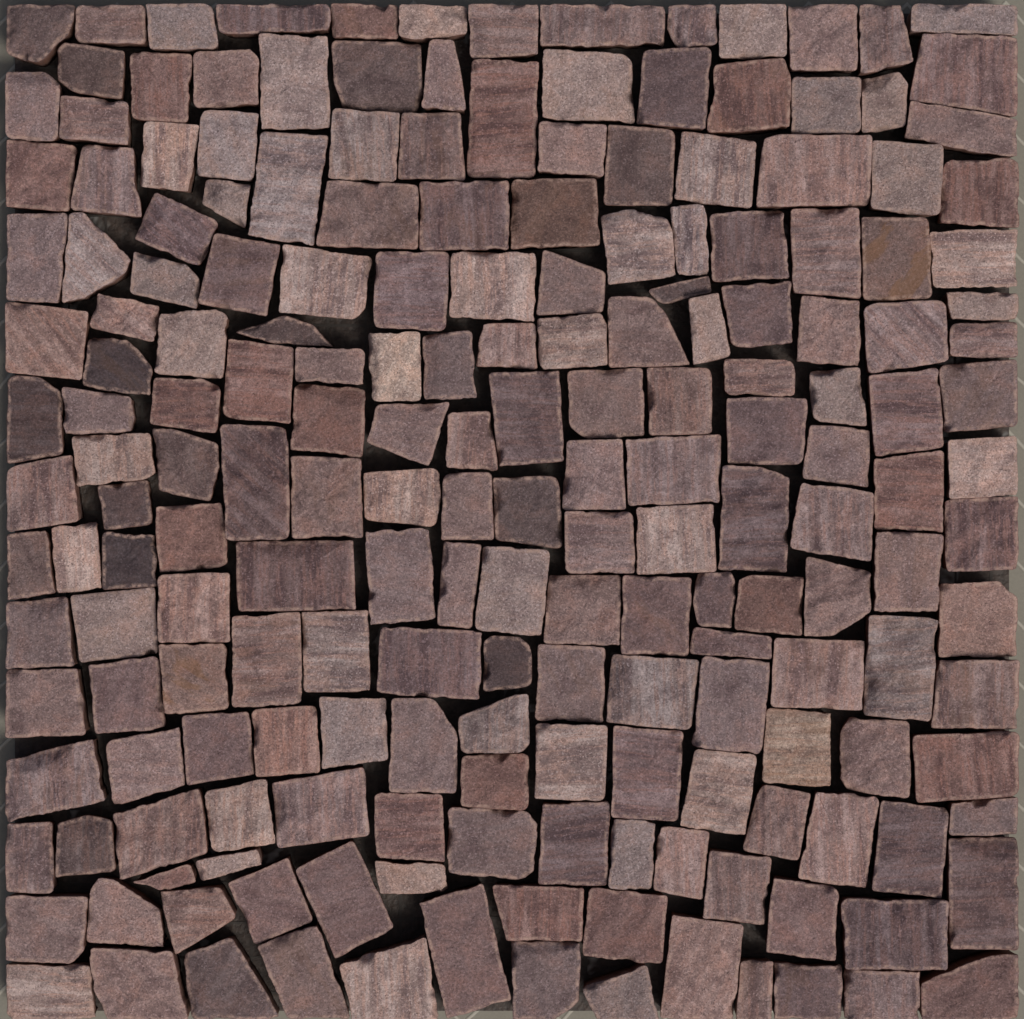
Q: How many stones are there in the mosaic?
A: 200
